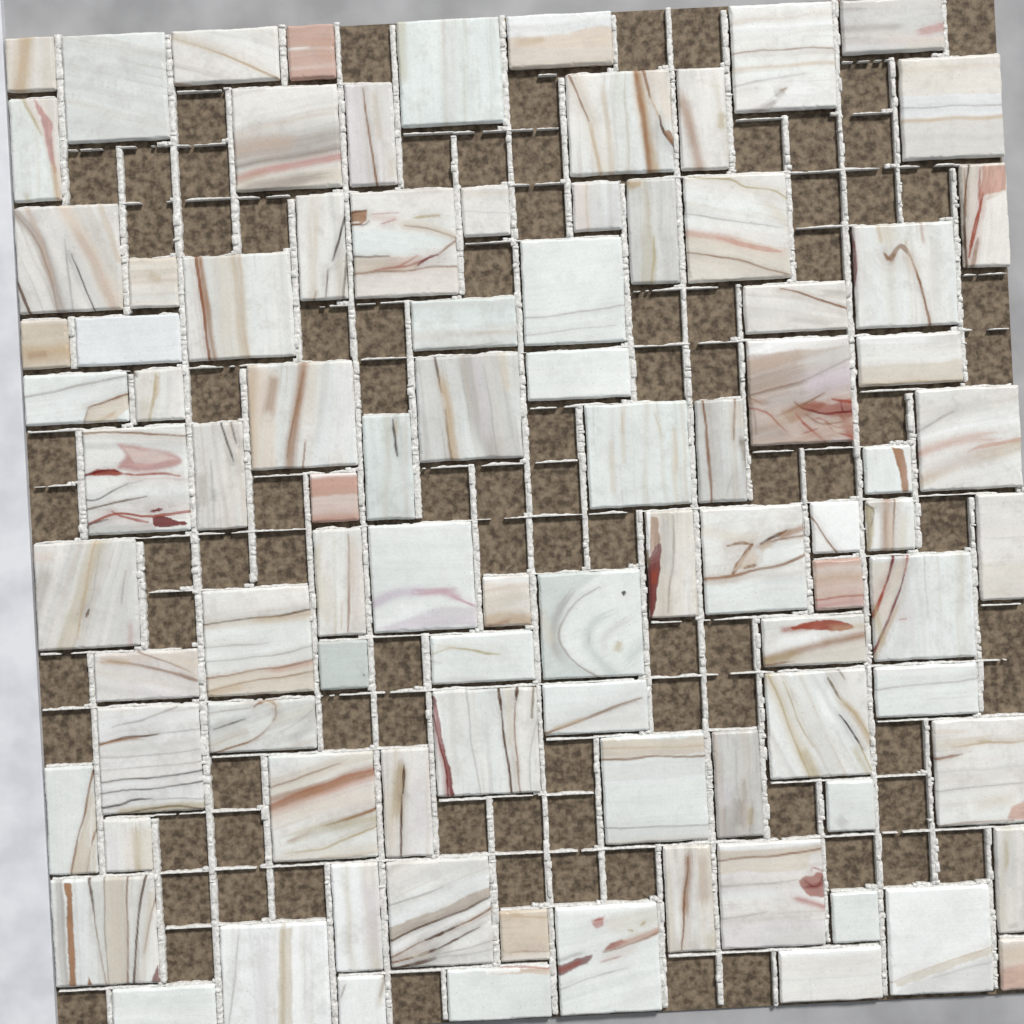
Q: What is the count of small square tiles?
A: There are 20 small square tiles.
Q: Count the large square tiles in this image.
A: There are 36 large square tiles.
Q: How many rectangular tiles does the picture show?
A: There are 36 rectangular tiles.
